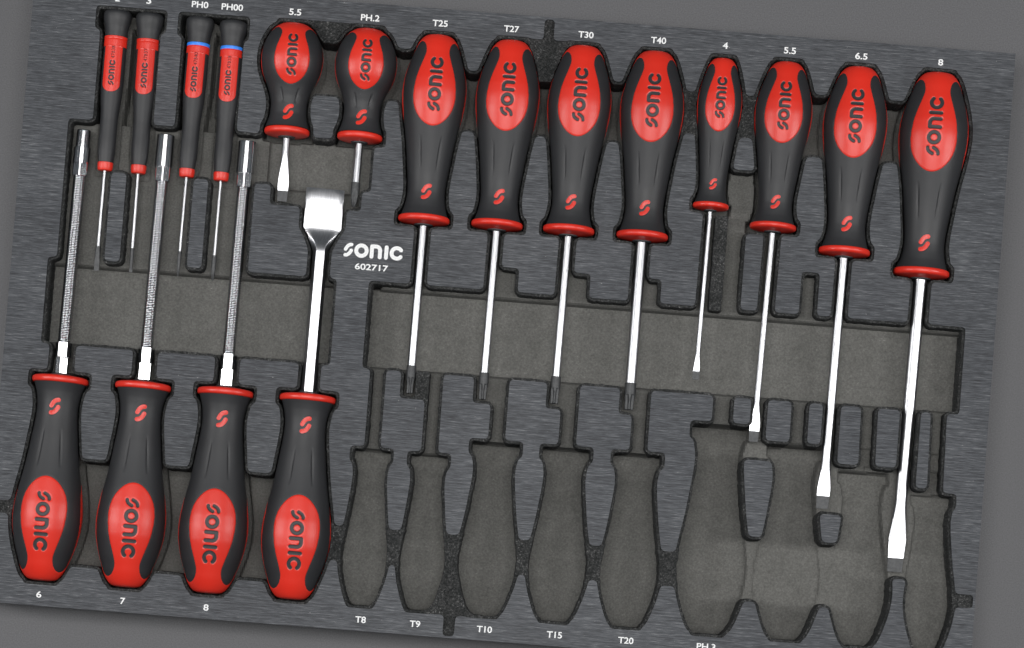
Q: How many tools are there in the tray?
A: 18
